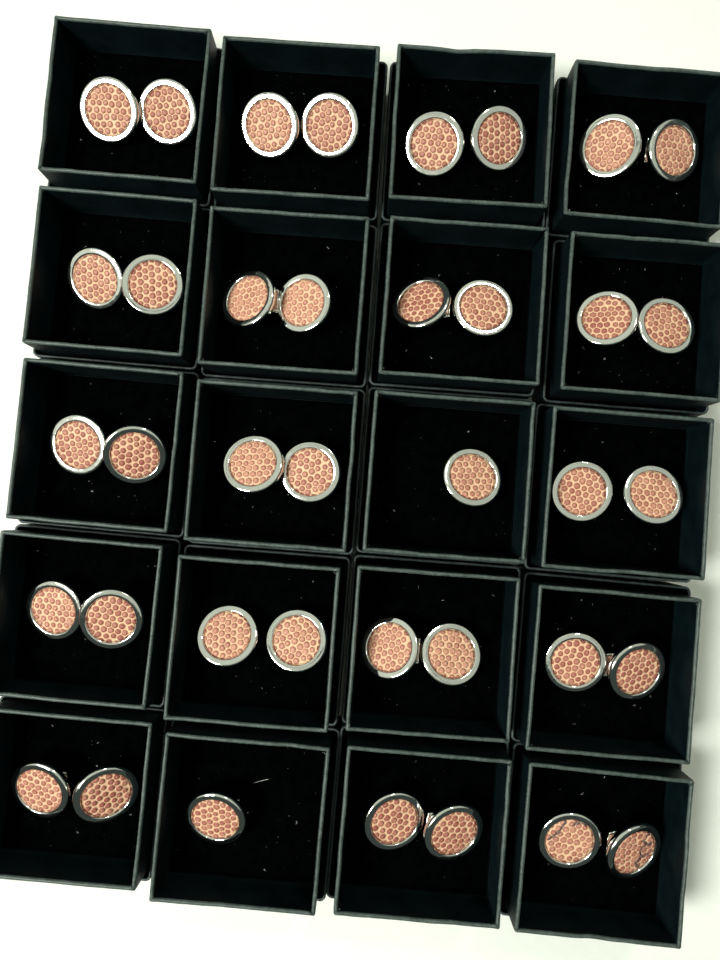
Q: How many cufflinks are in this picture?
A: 38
